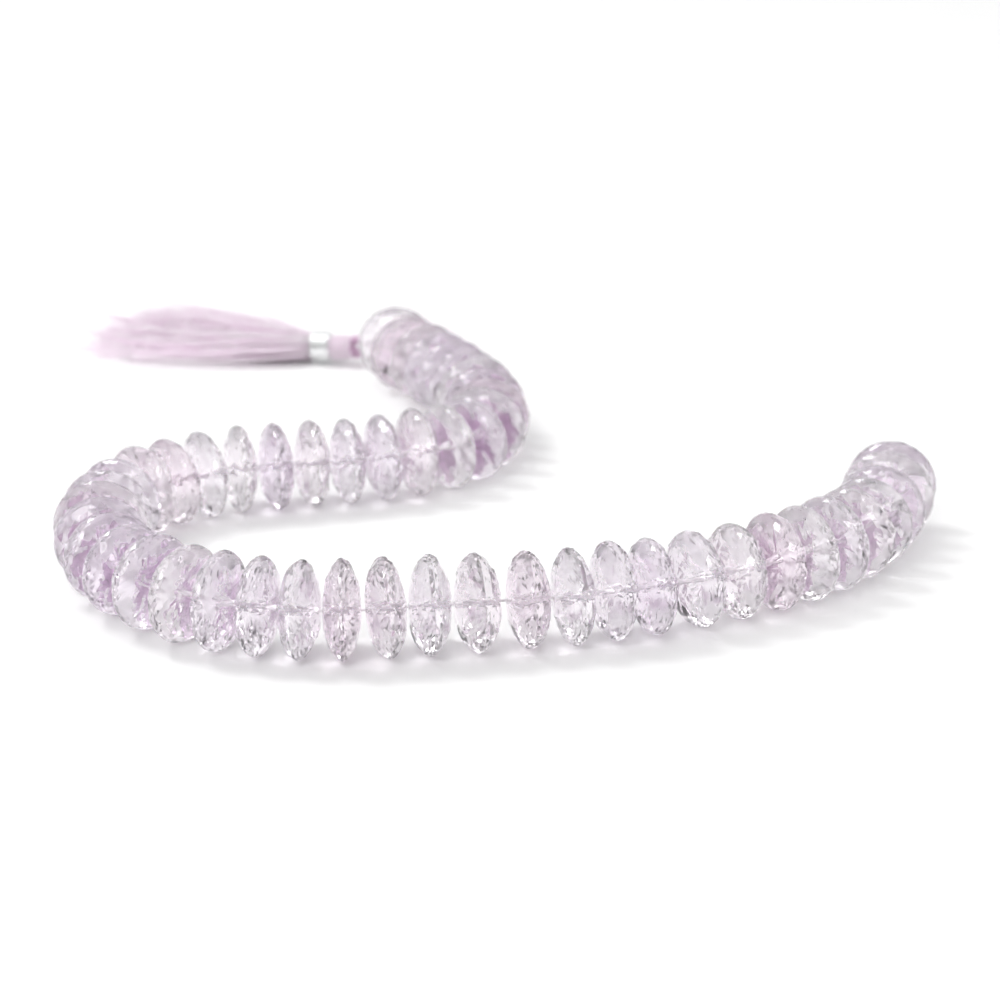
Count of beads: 50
